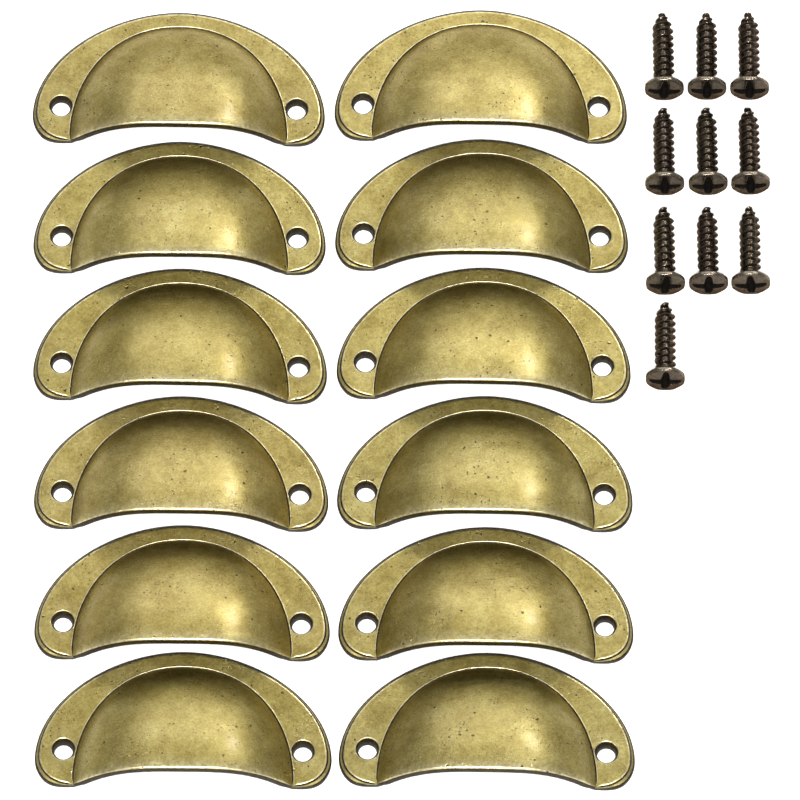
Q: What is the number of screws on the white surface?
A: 10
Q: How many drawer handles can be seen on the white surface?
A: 12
